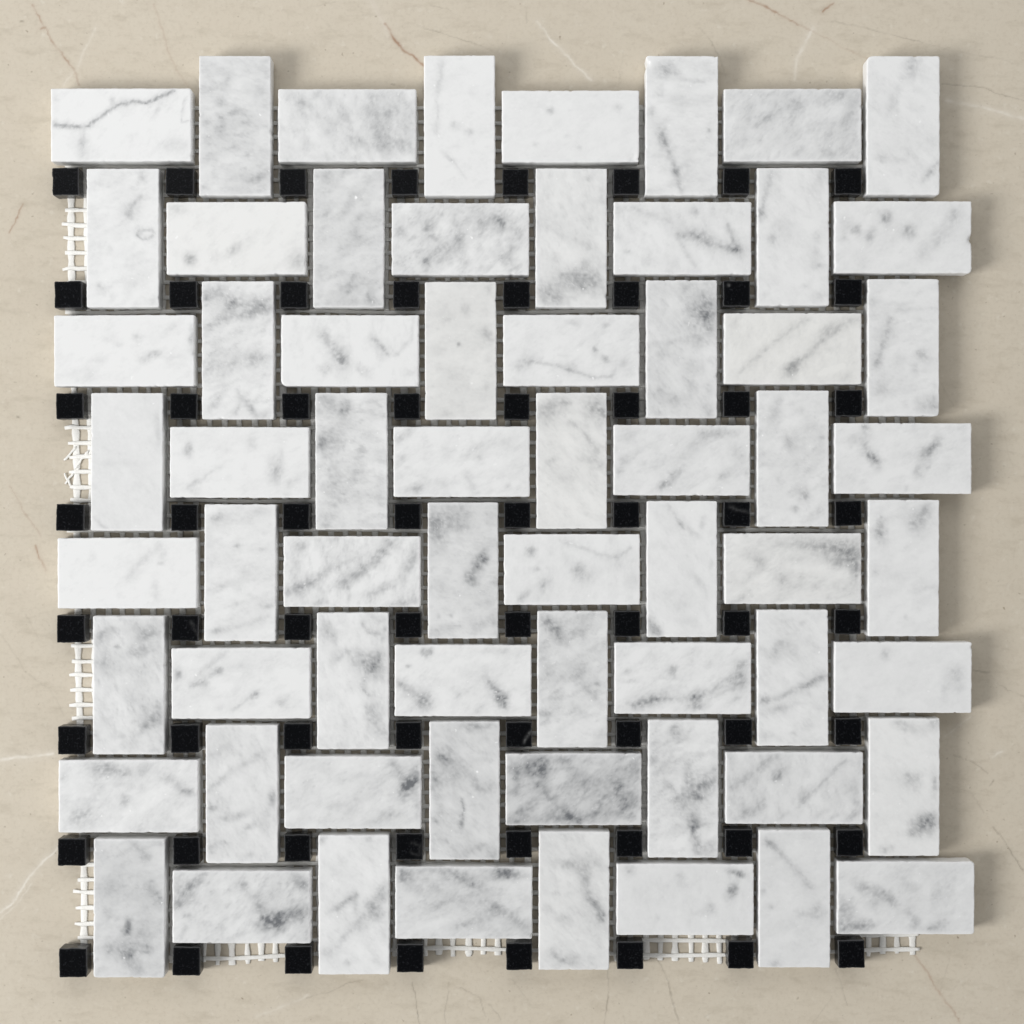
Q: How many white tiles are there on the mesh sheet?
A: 64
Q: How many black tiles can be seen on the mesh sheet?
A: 64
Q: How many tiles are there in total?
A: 128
